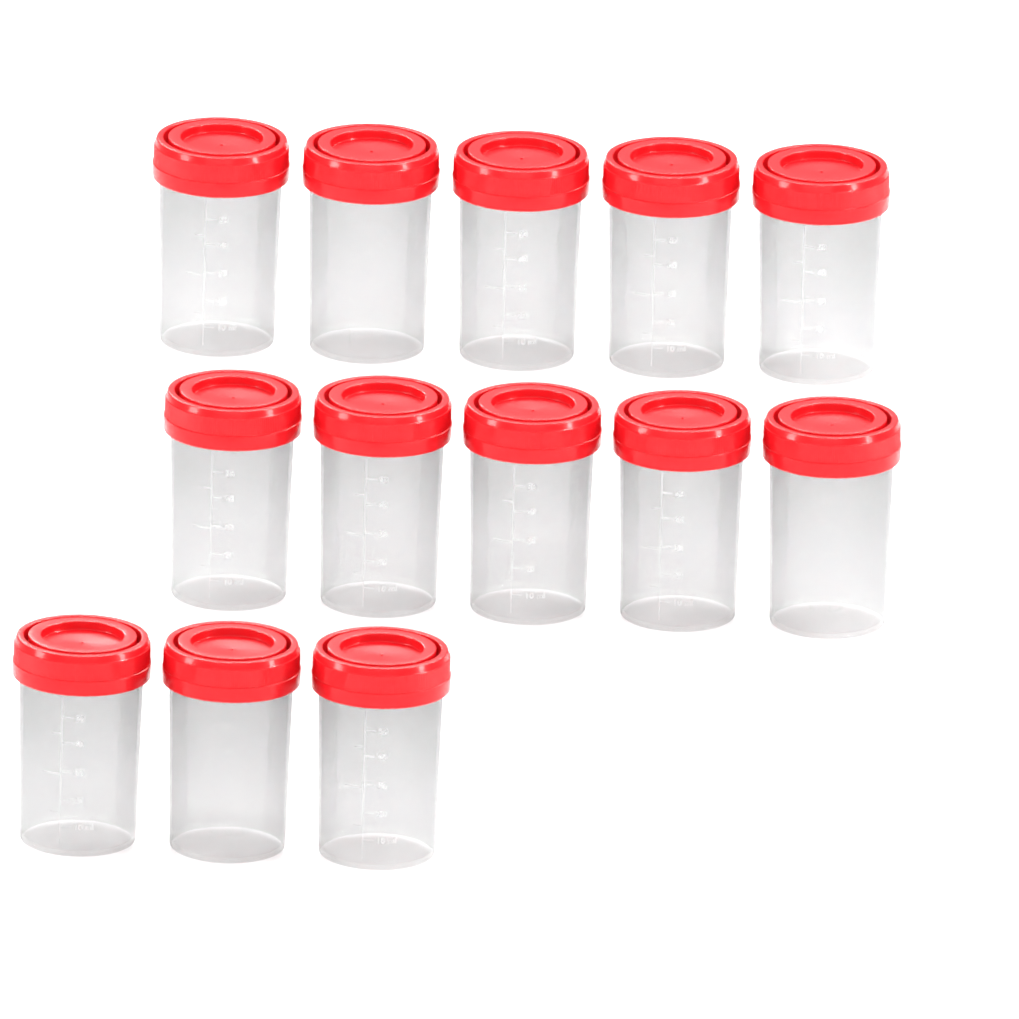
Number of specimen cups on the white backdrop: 13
